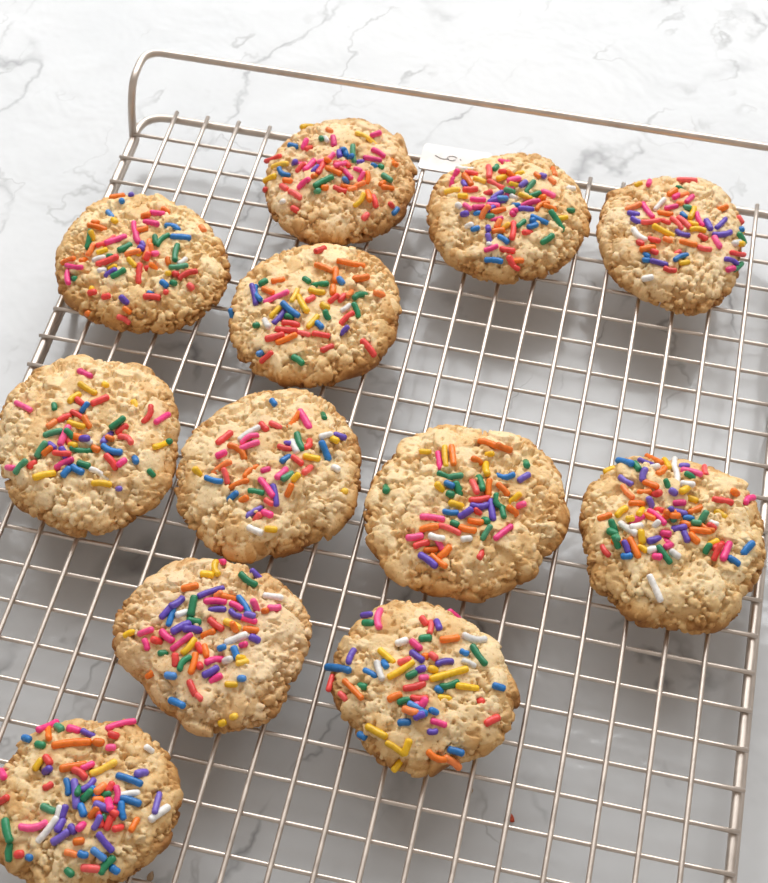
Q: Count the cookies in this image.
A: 12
